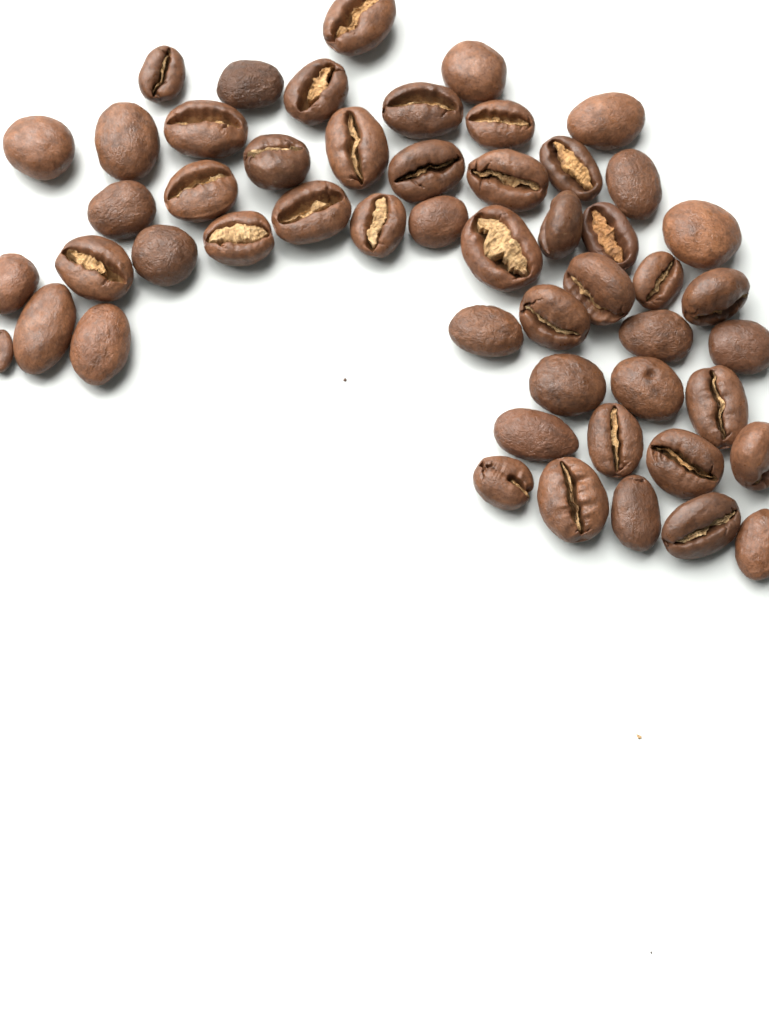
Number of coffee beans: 52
